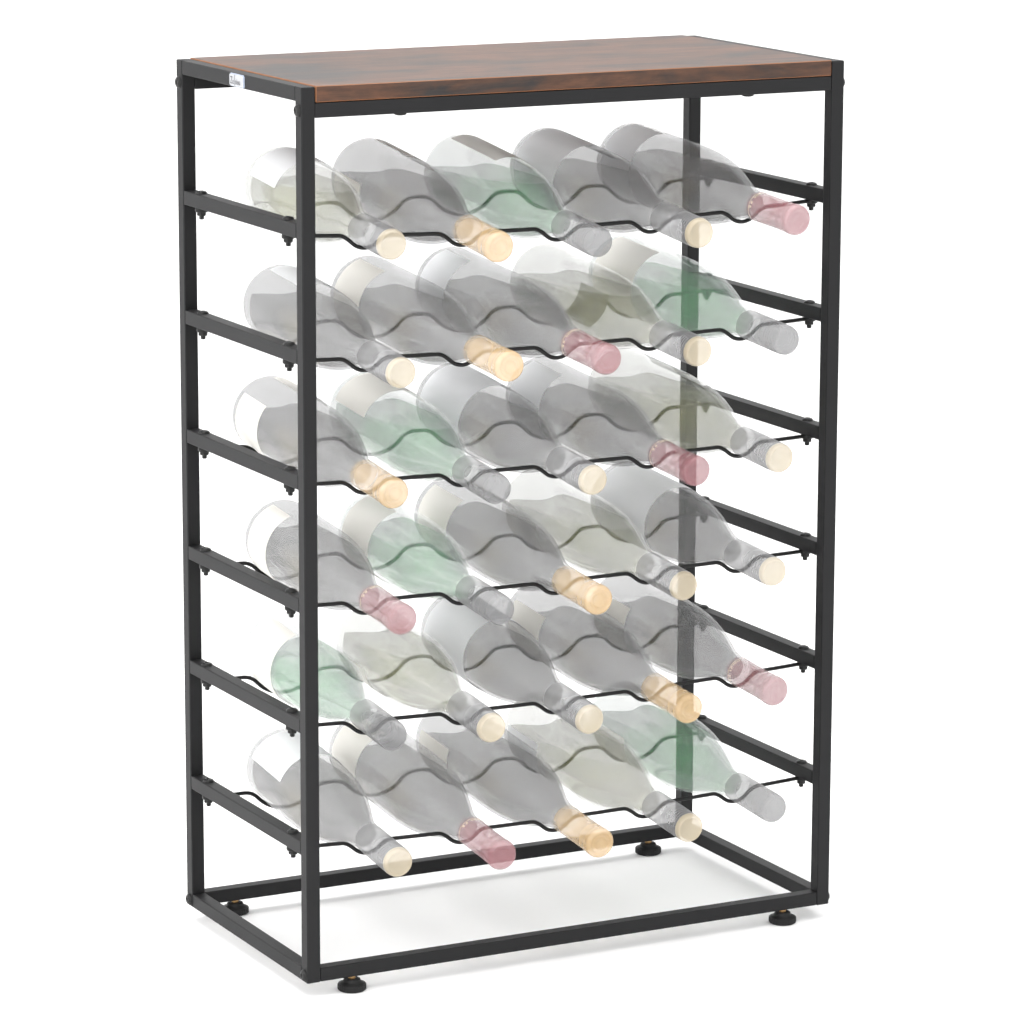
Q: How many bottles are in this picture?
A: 30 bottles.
